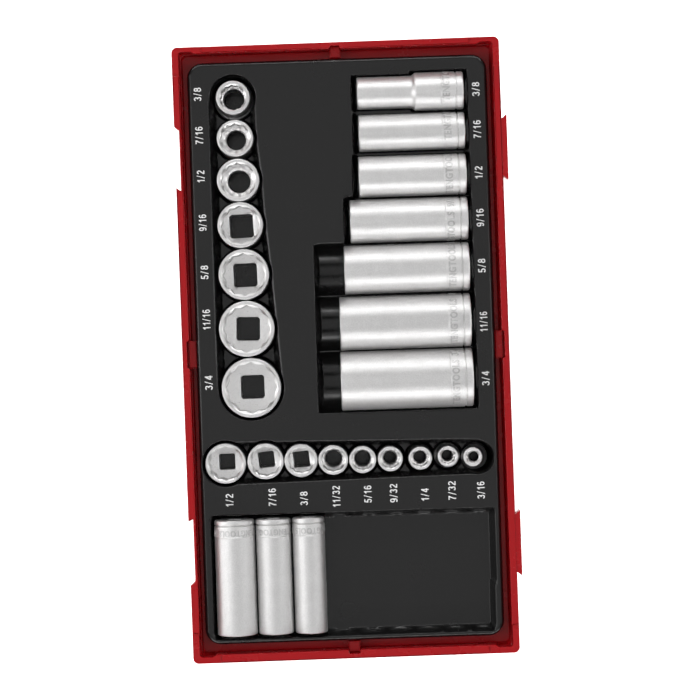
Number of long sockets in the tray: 10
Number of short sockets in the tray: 16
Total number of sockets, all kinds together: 26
